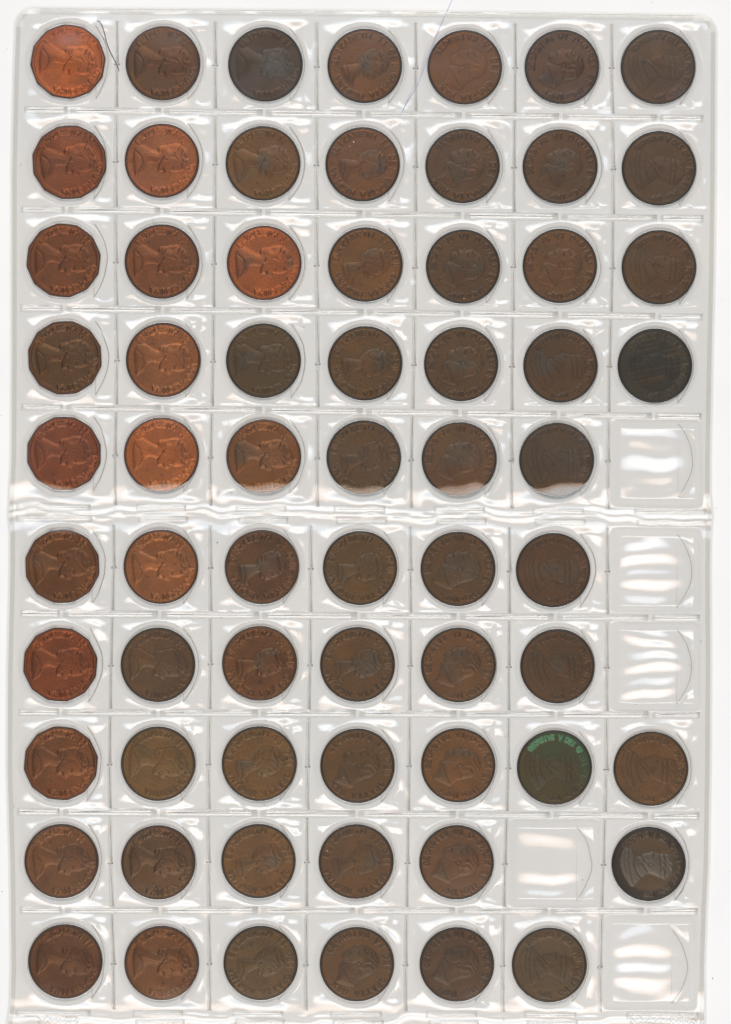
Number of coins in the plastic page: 65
